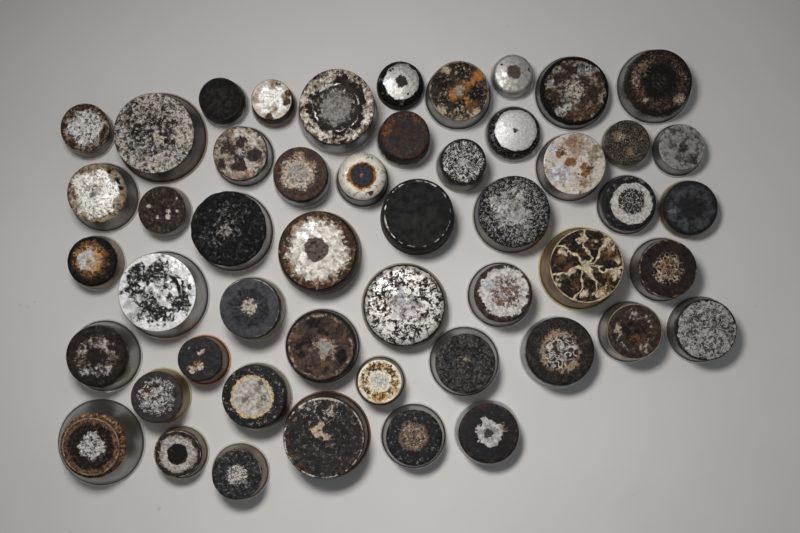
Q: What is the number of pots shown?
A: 50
